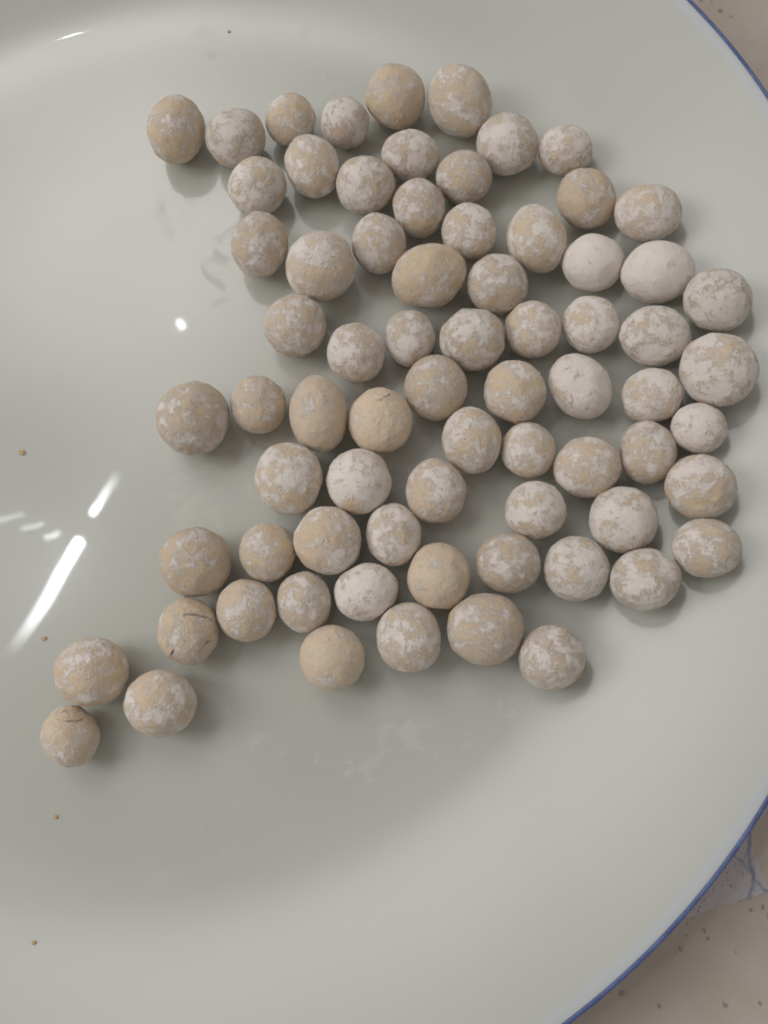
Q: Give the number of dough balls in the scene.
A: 73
